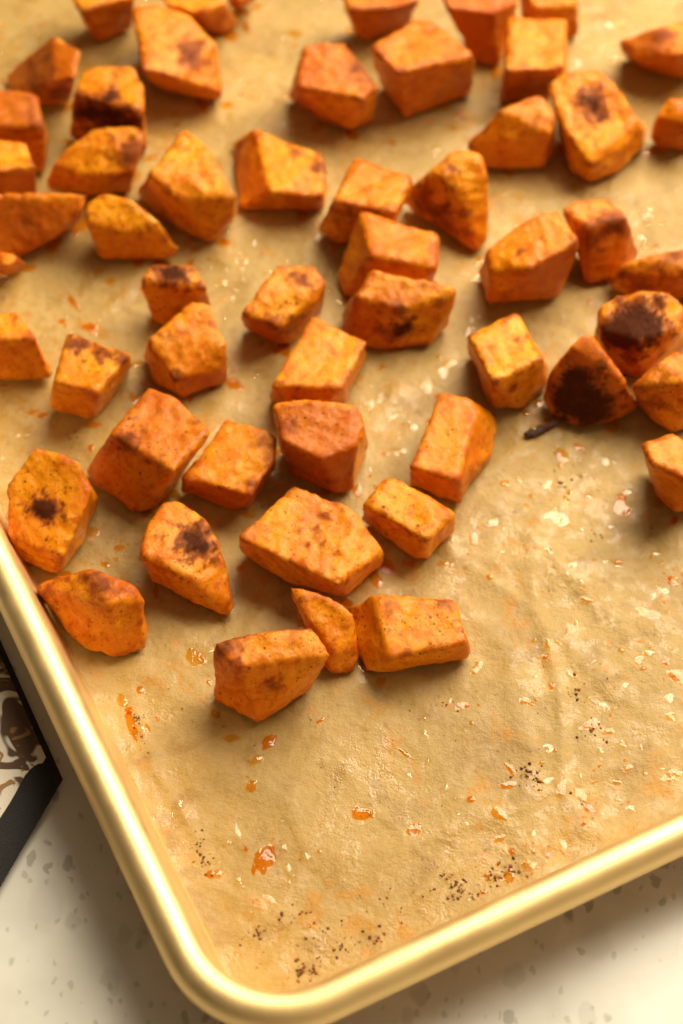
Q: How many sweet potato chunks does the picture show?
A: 54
